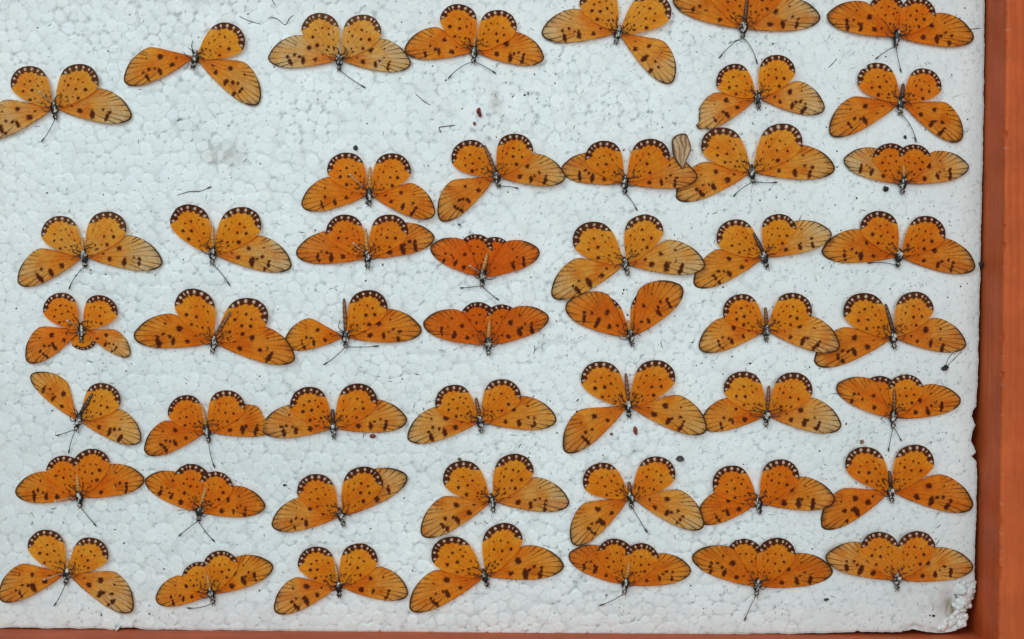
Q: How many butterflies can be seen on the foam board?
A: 49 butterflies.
